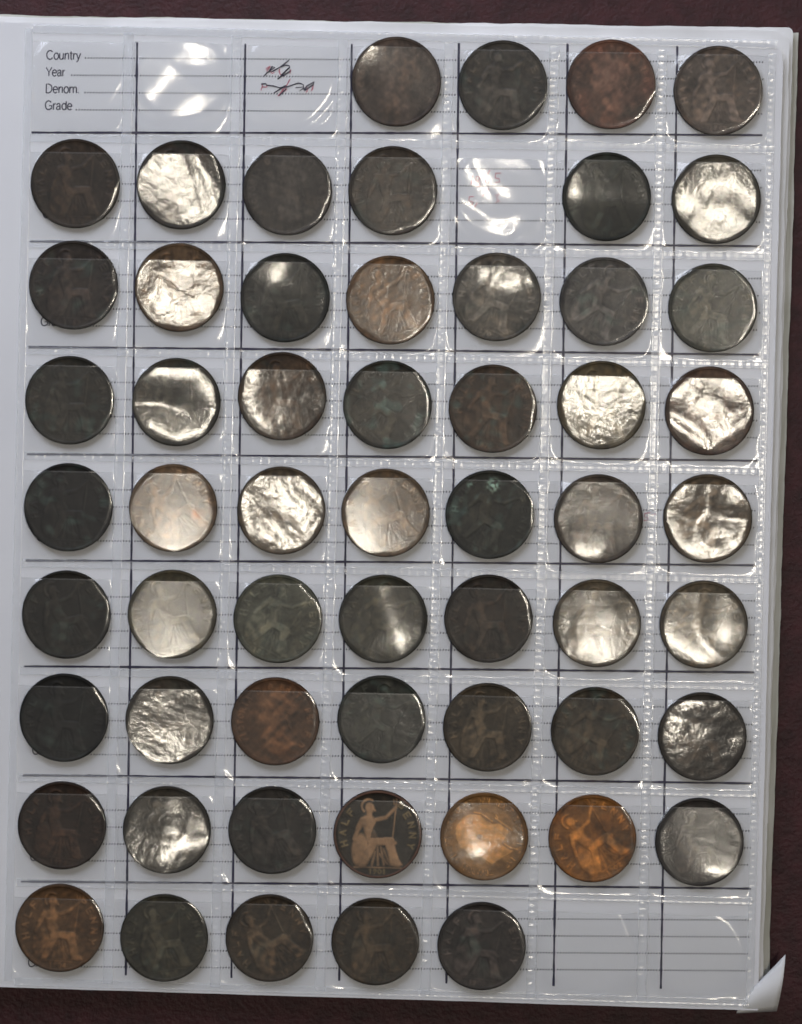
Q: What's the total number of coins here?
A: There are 57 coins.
